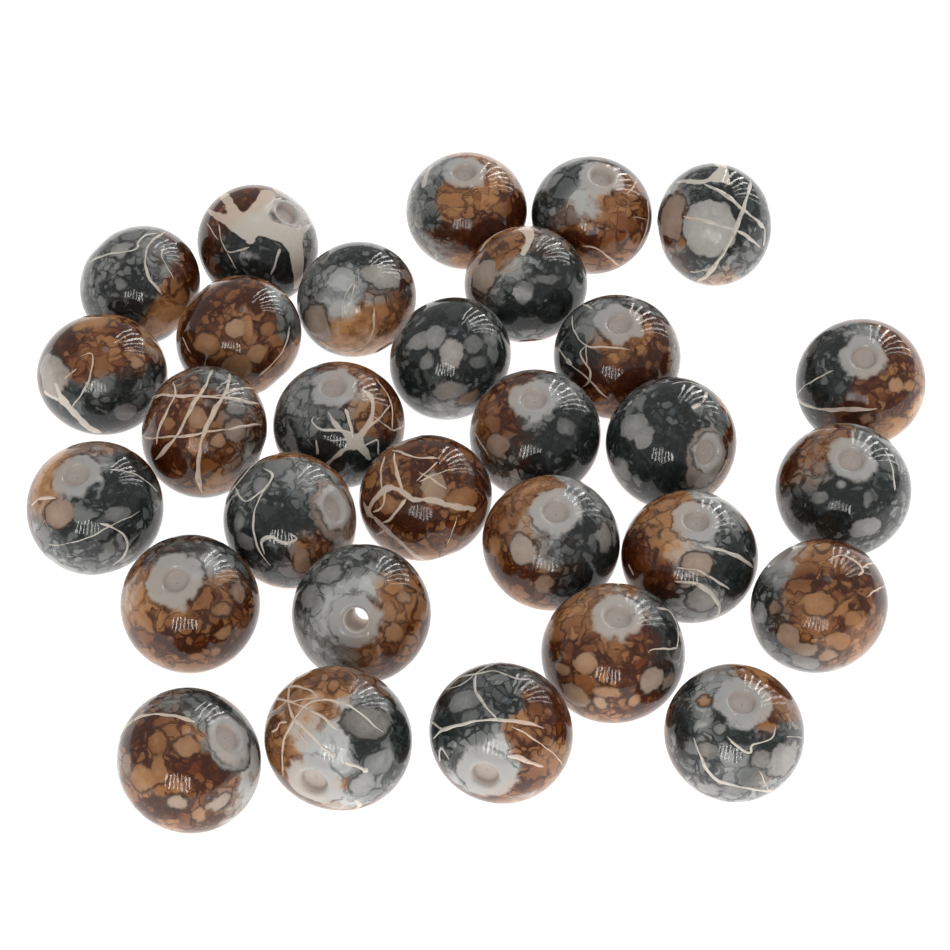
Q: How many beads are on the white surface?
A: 30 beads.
